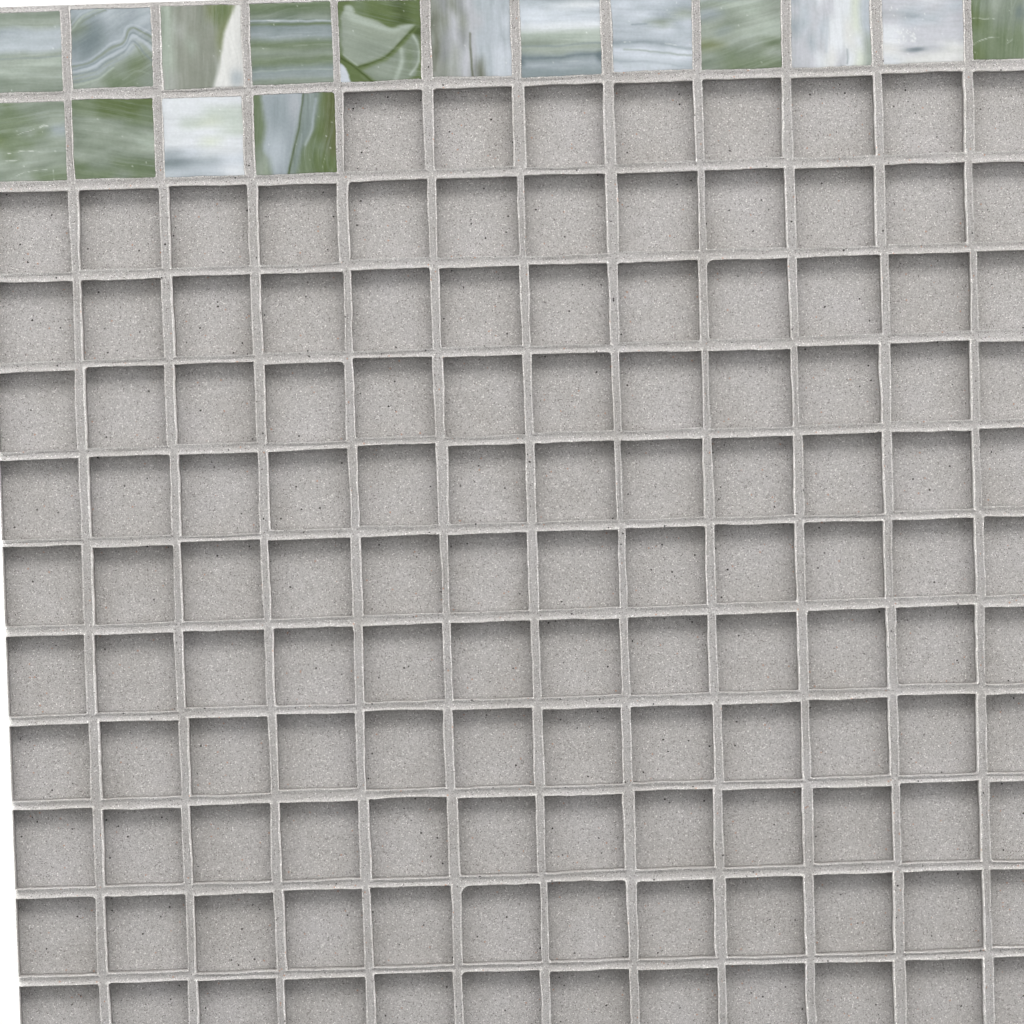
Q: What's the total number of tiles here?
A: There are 16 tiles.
